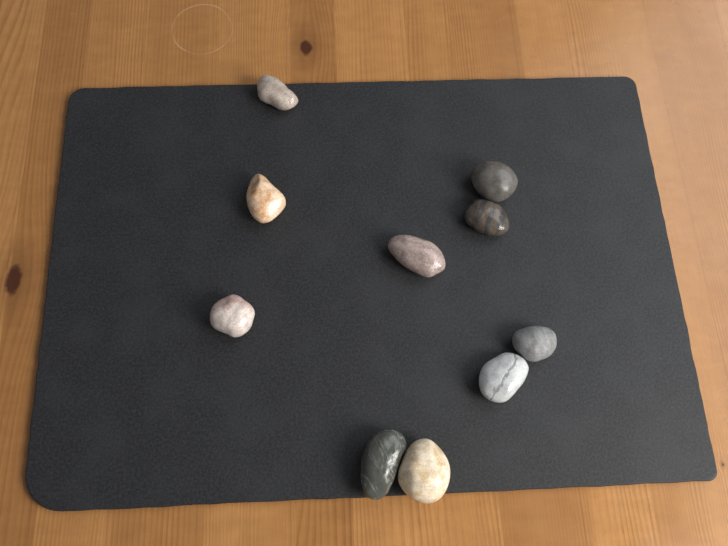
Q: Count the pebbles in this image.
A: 10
